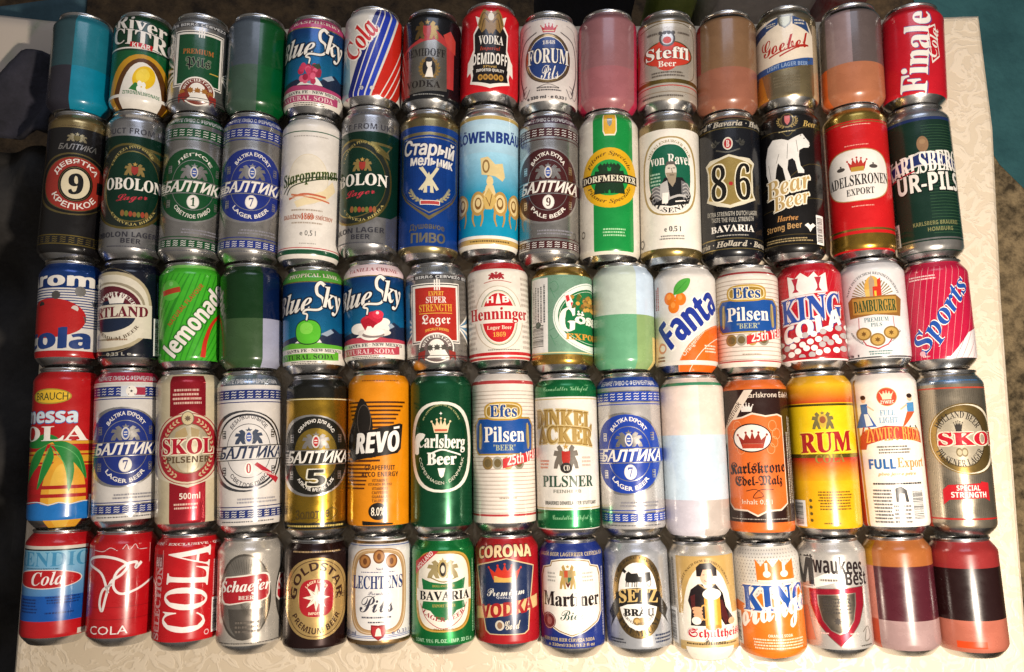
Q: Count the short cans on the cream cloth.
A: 45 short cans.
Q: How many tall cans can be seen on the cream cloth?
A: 30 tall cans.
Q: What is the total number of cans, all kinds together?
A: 75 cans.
